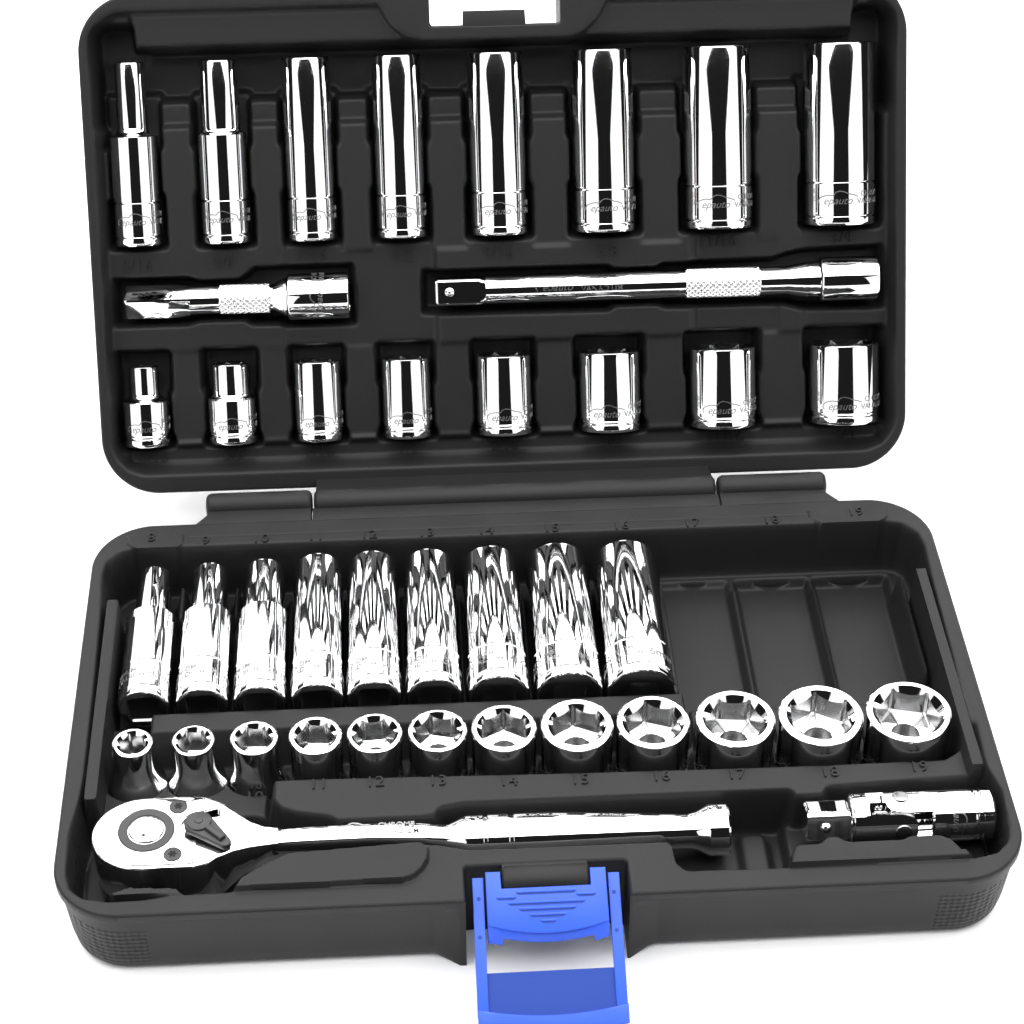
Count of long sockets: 17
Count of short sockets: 20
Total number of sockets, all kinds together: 37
